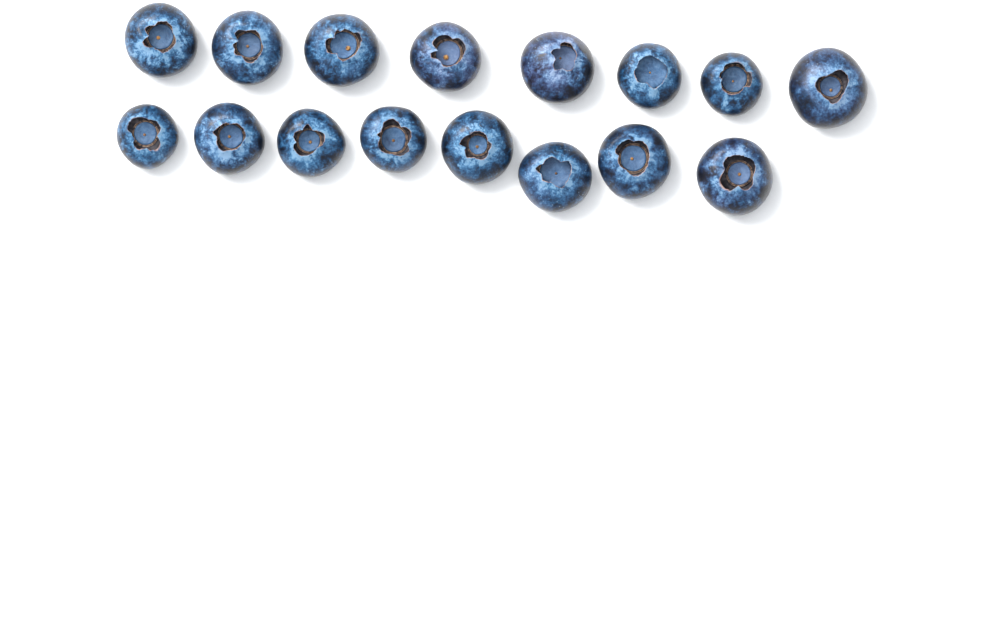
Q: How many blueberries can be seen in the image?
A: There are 16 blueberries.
